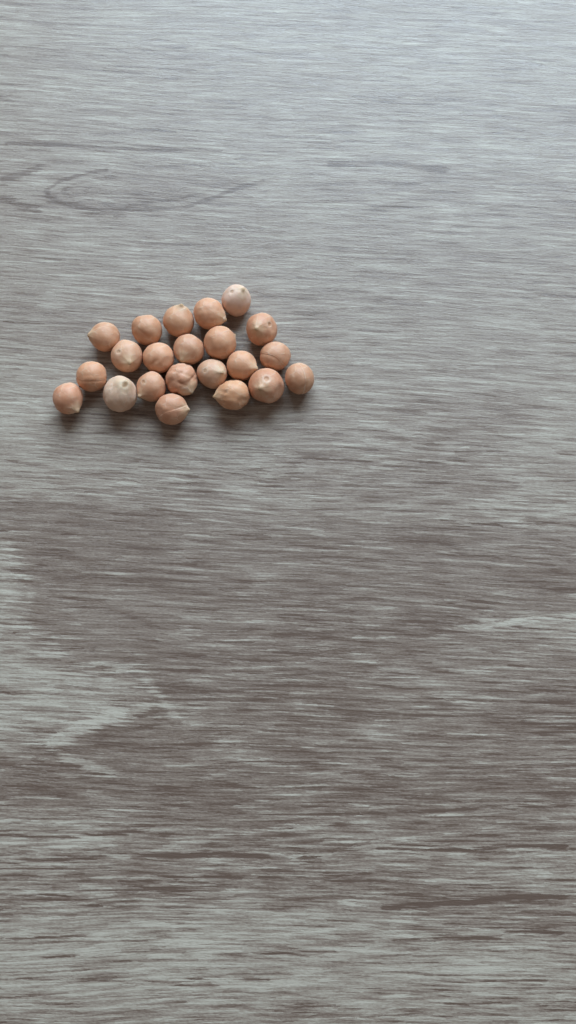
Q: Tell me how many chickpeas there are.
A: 22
